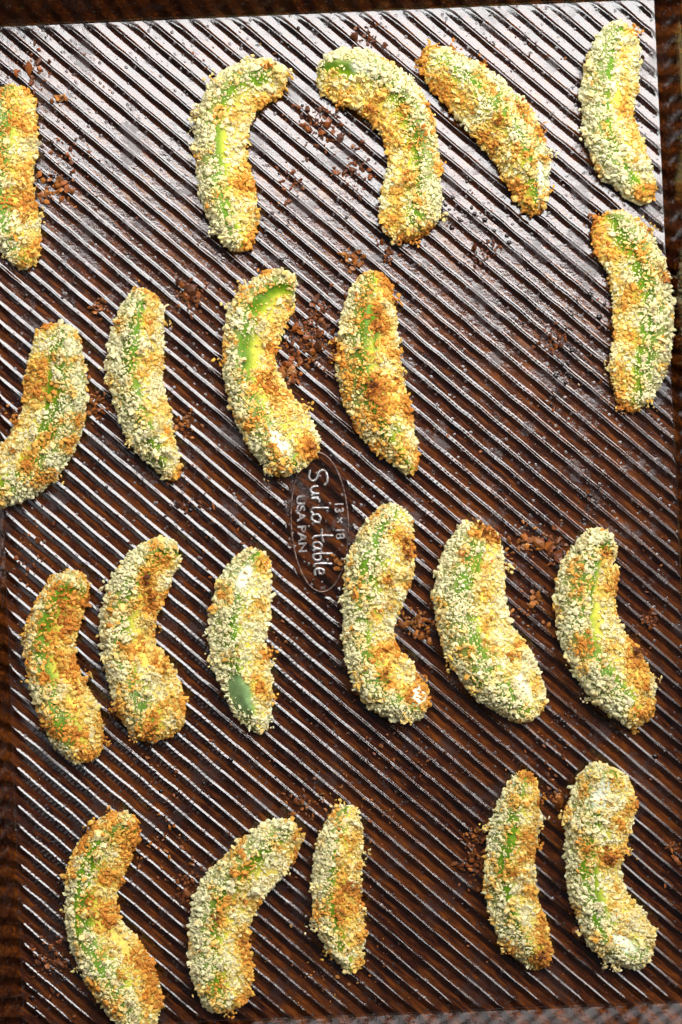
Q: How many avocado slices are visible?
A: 21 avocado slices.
